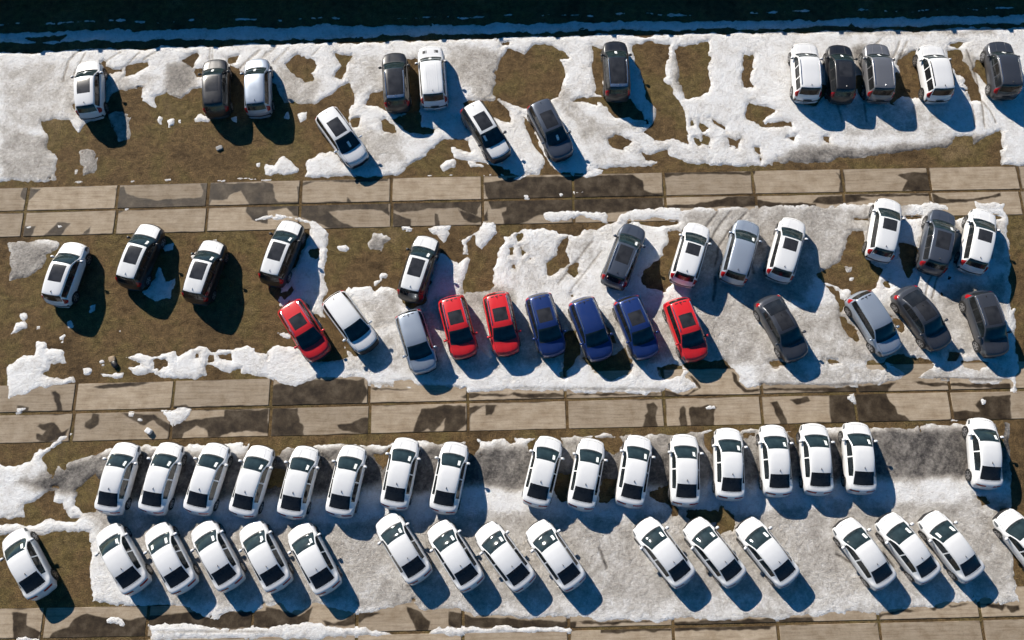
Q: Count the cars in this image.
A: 73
